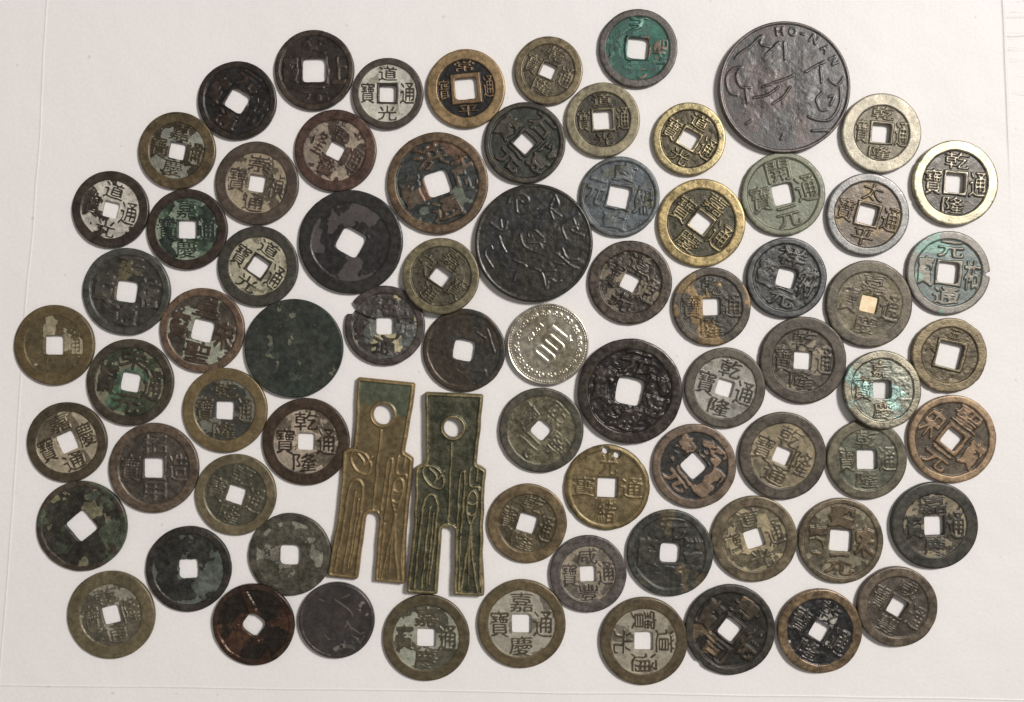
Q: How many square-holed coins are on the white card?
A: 68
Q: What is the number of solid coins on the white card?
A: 5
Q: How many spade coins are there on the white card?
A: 2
